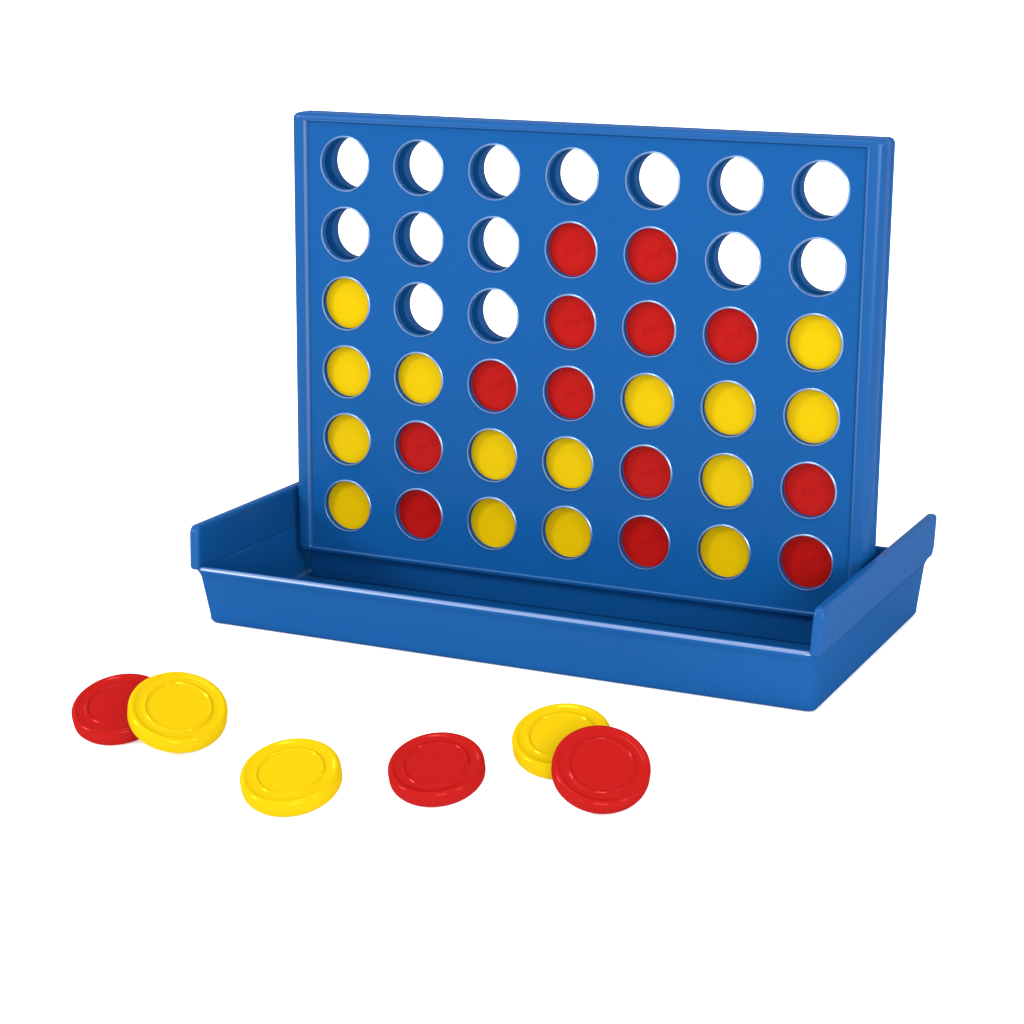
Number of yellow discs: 18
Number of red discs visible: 16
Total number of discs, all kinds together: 34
